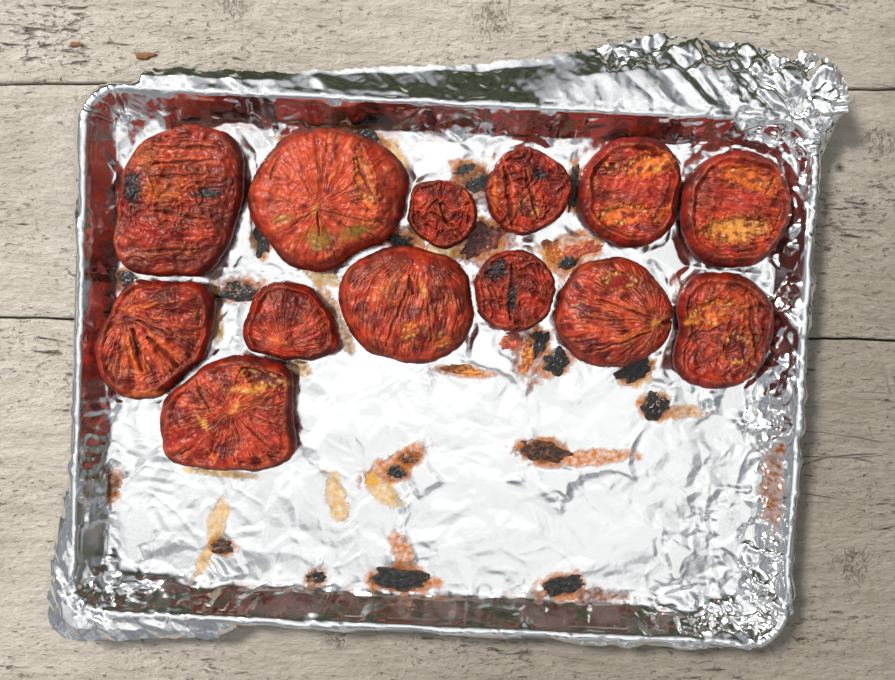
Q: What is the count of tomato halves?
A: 13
